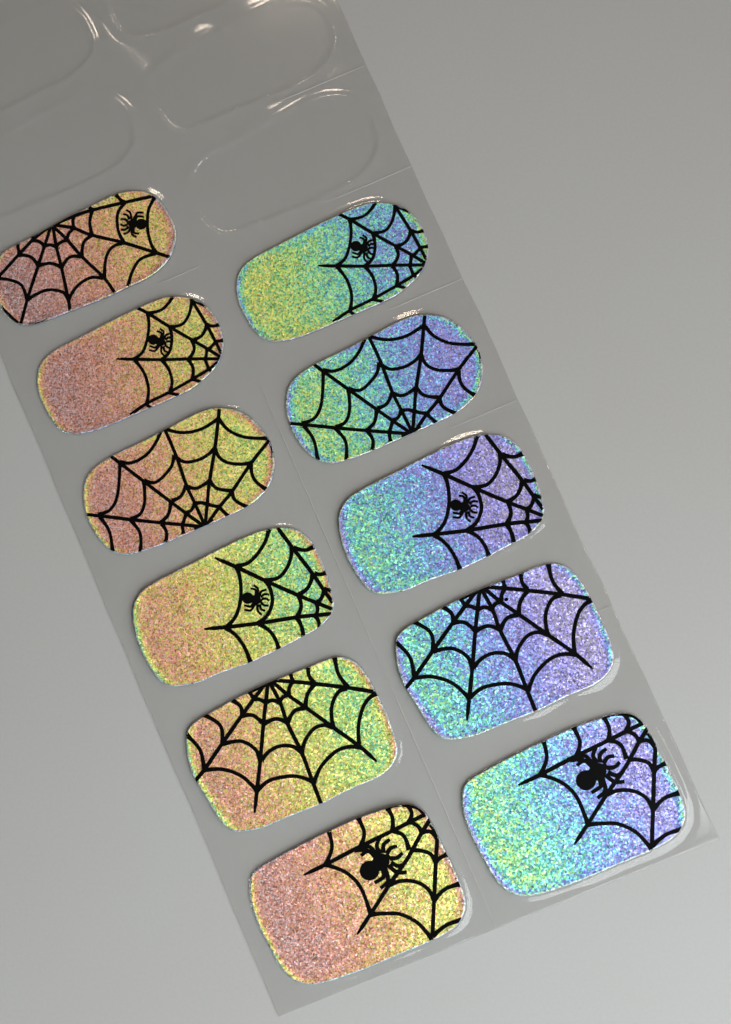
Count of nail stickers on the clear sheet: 11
